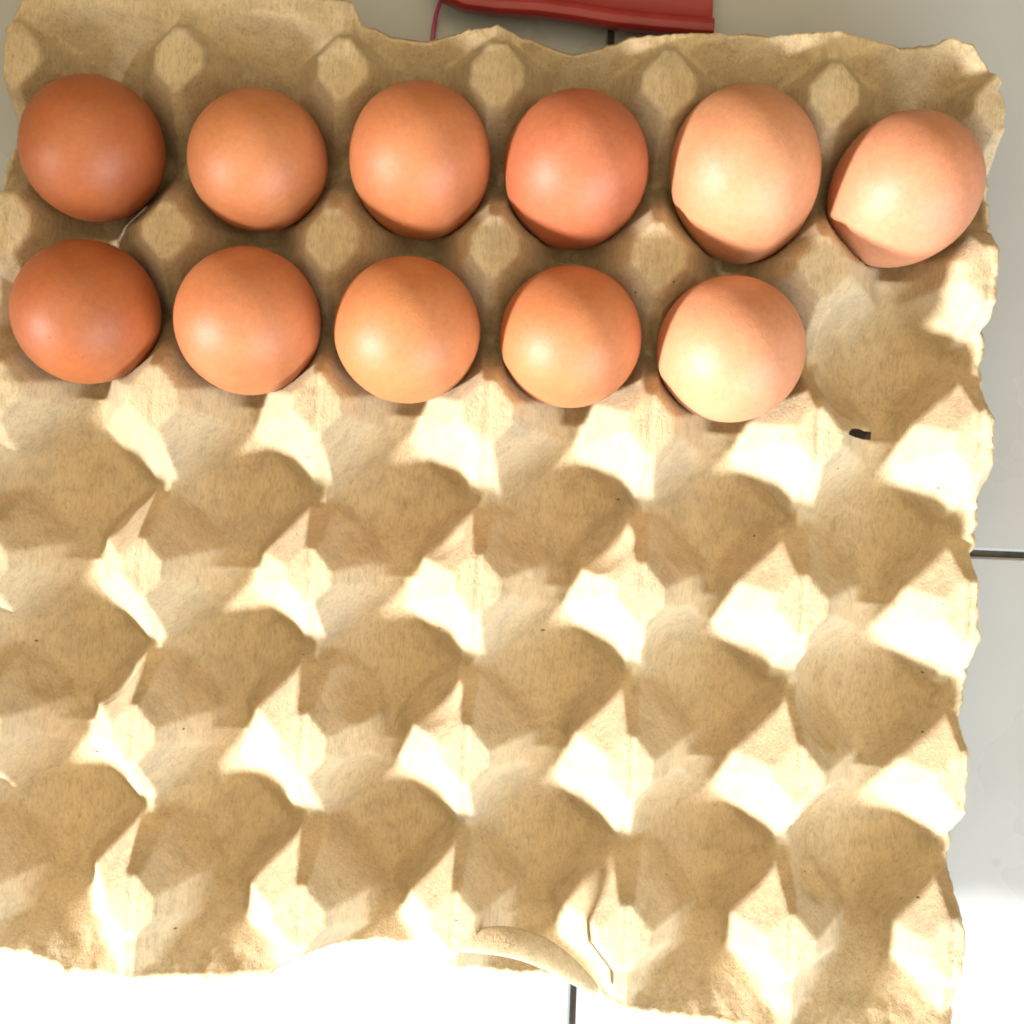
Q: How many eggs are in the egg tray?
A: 11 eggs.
